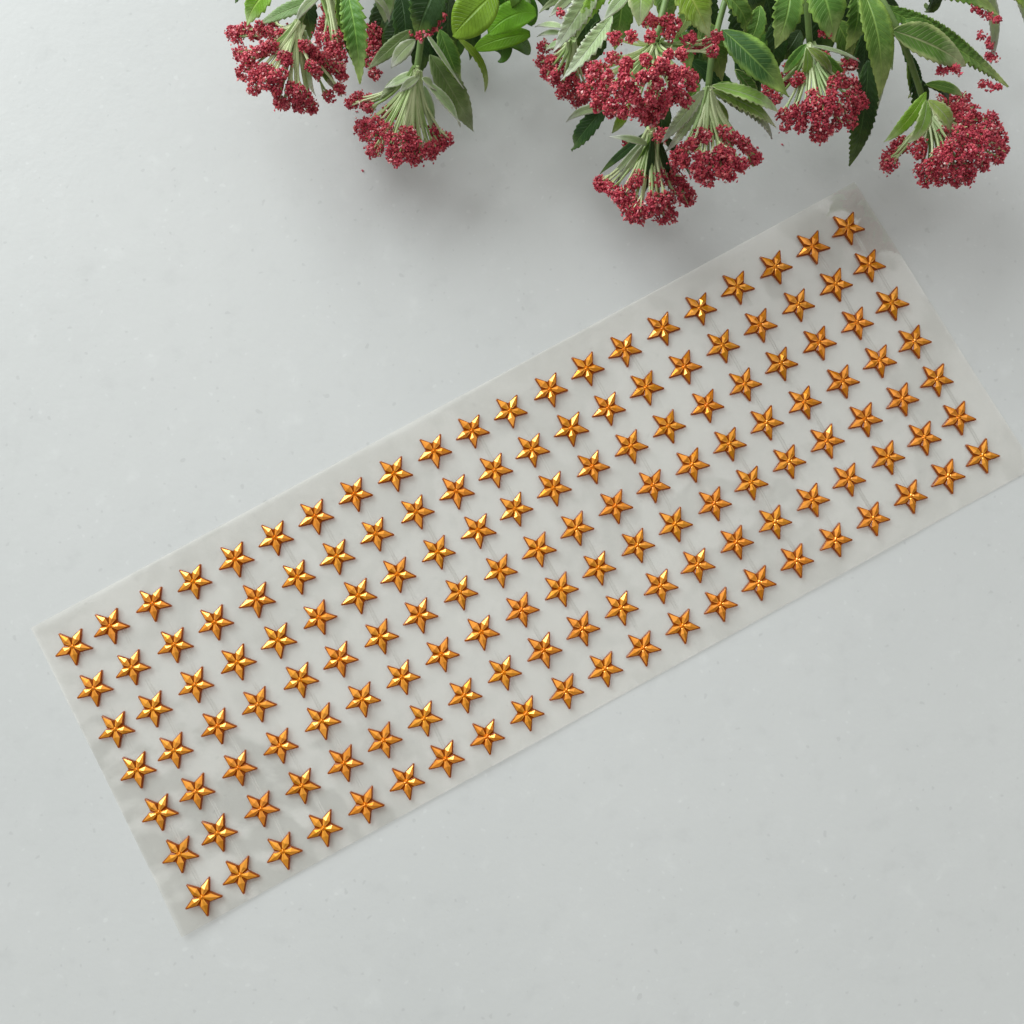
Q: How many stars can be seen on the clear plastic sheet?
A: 147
